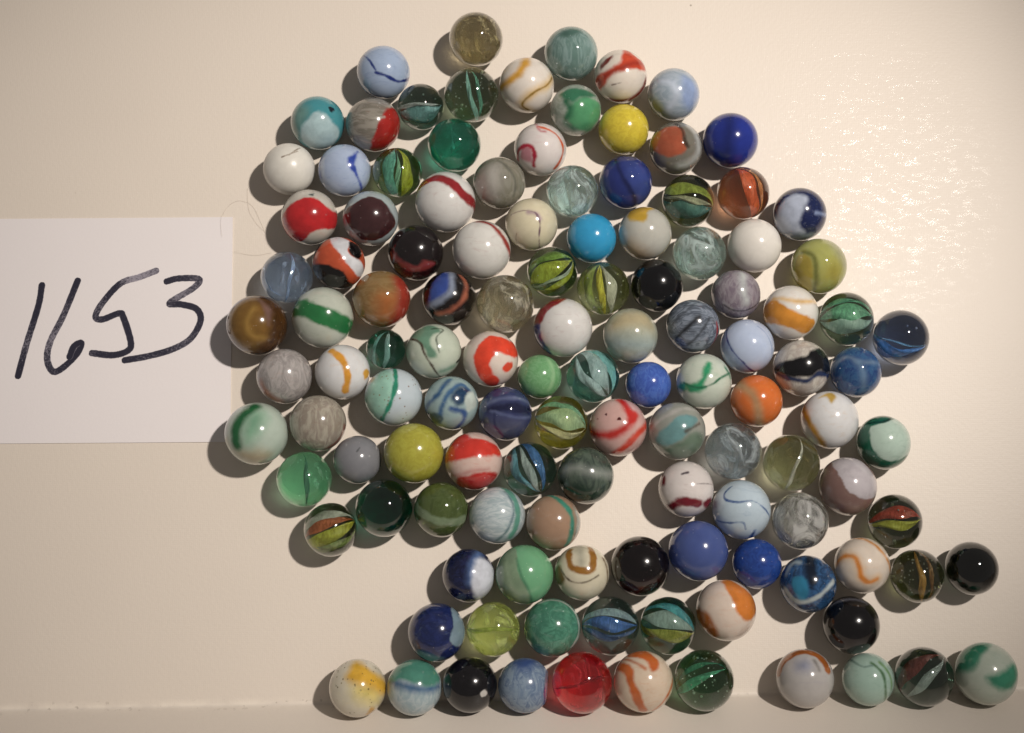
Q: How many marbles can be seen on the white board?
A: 122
